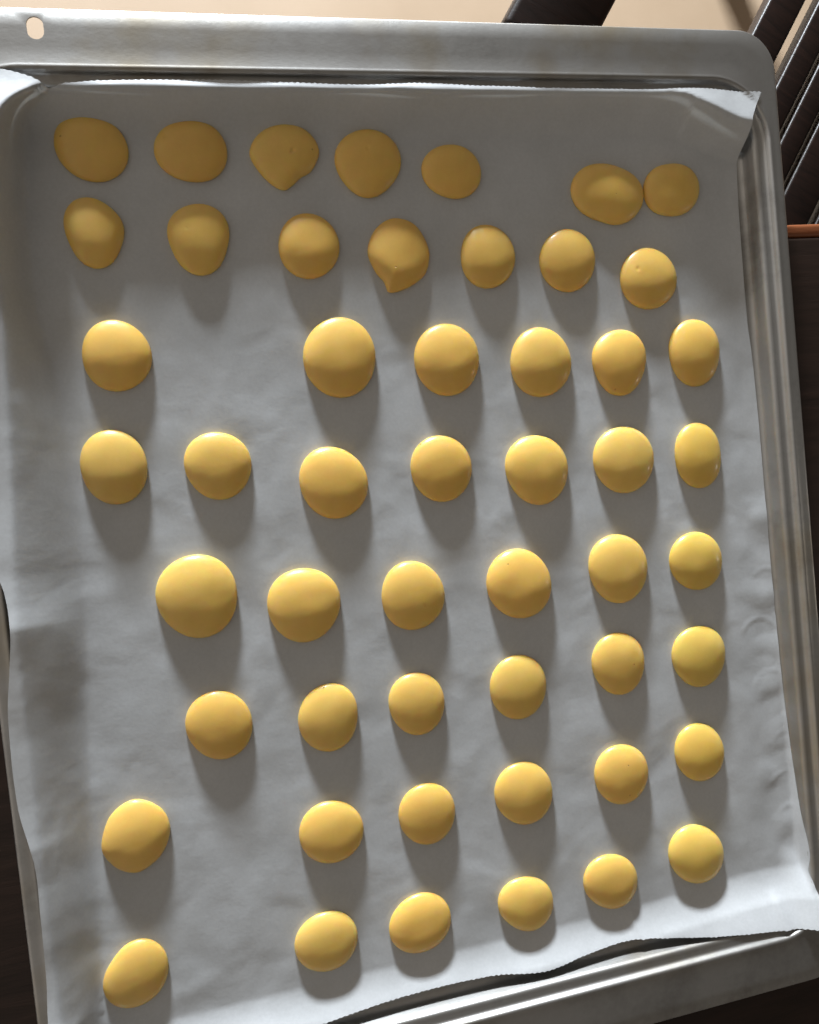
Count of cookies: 51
